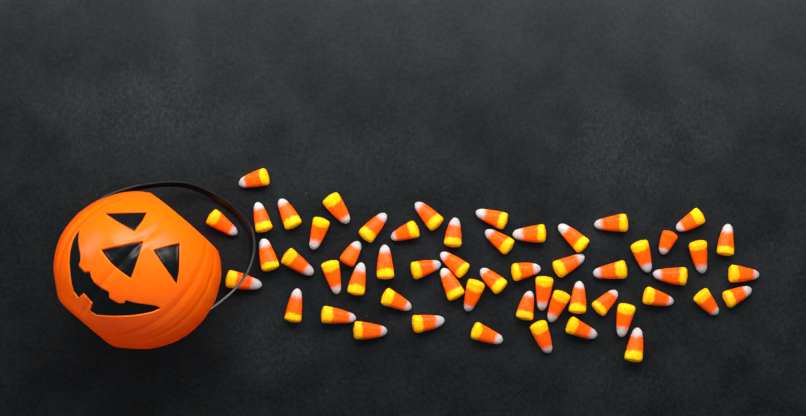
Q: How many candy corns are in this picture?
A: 55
